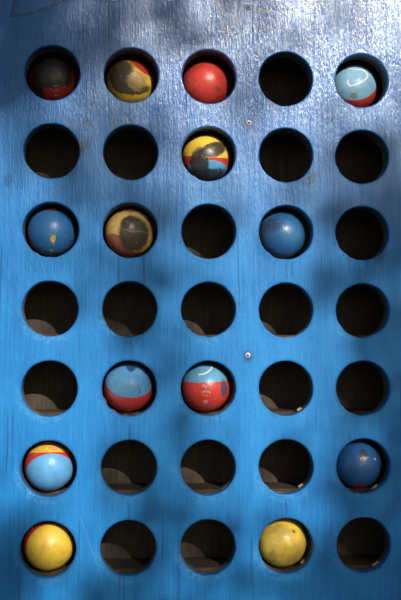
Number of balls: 14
